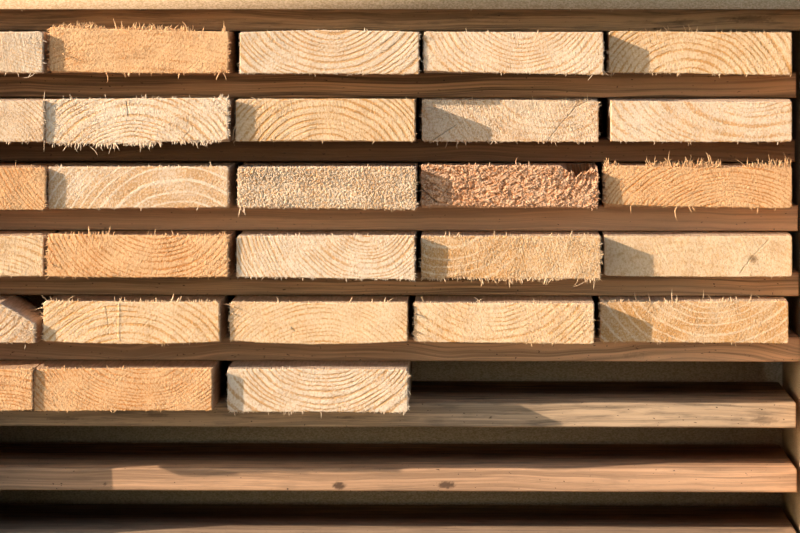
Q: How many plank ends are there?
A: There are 28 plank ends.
